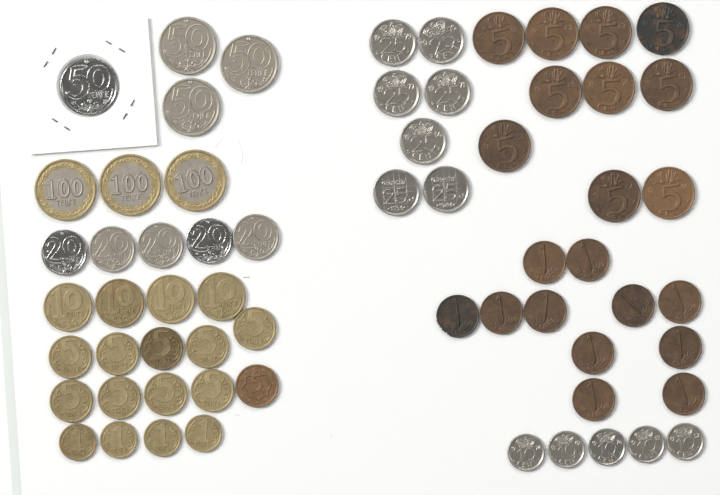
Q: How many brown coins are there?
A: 22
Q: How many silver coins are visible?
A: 21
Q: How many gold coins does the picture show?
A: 17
